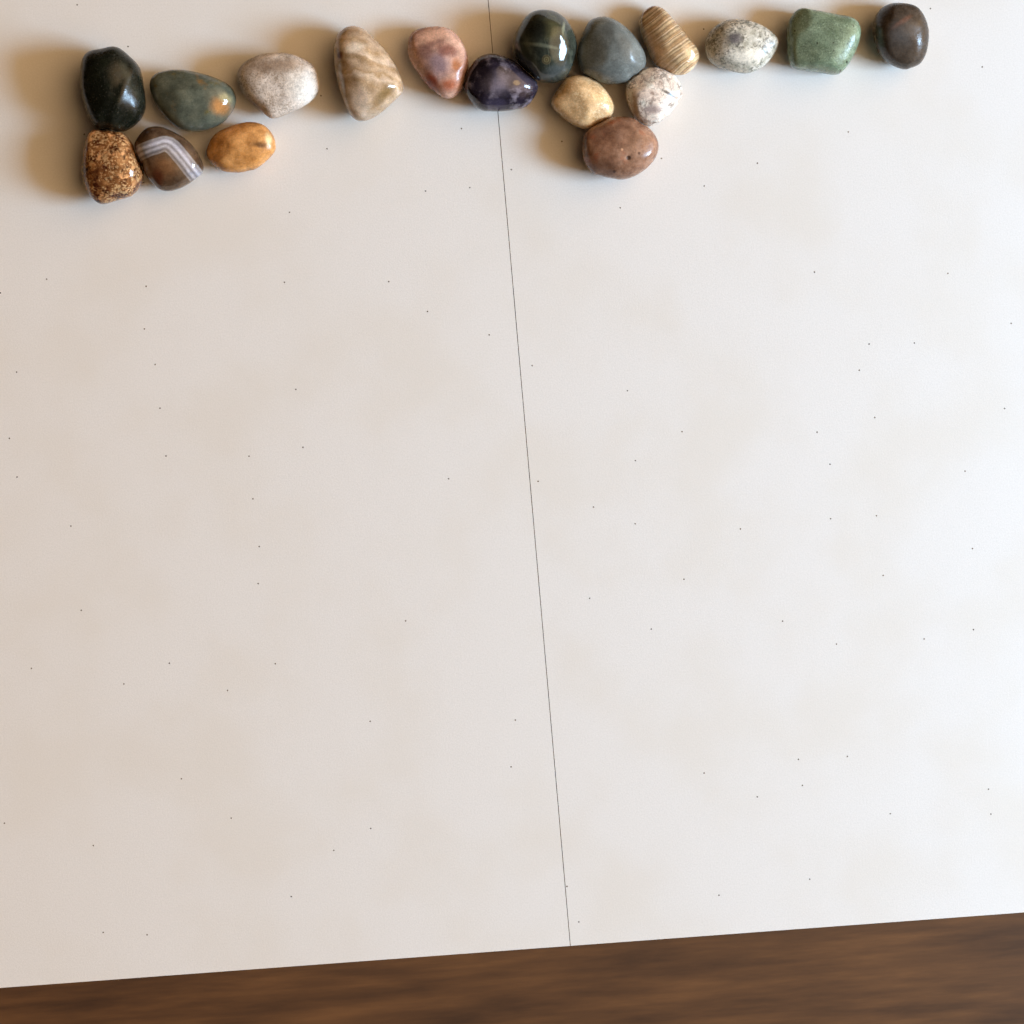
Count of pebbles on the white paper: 18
